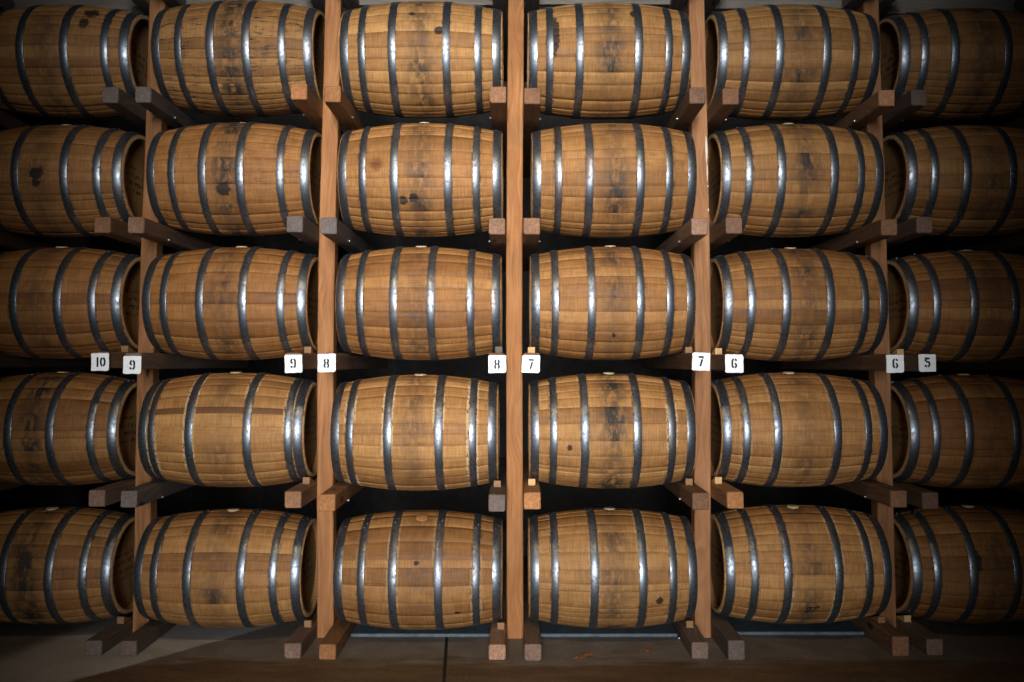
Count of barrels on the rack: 30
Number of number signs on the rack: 10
